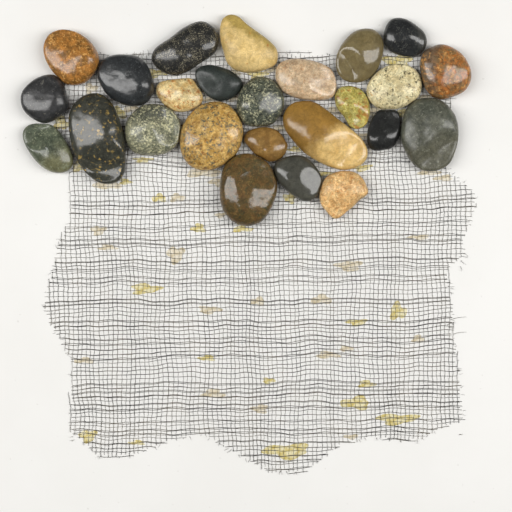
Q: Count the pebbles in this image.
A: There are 25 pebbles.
